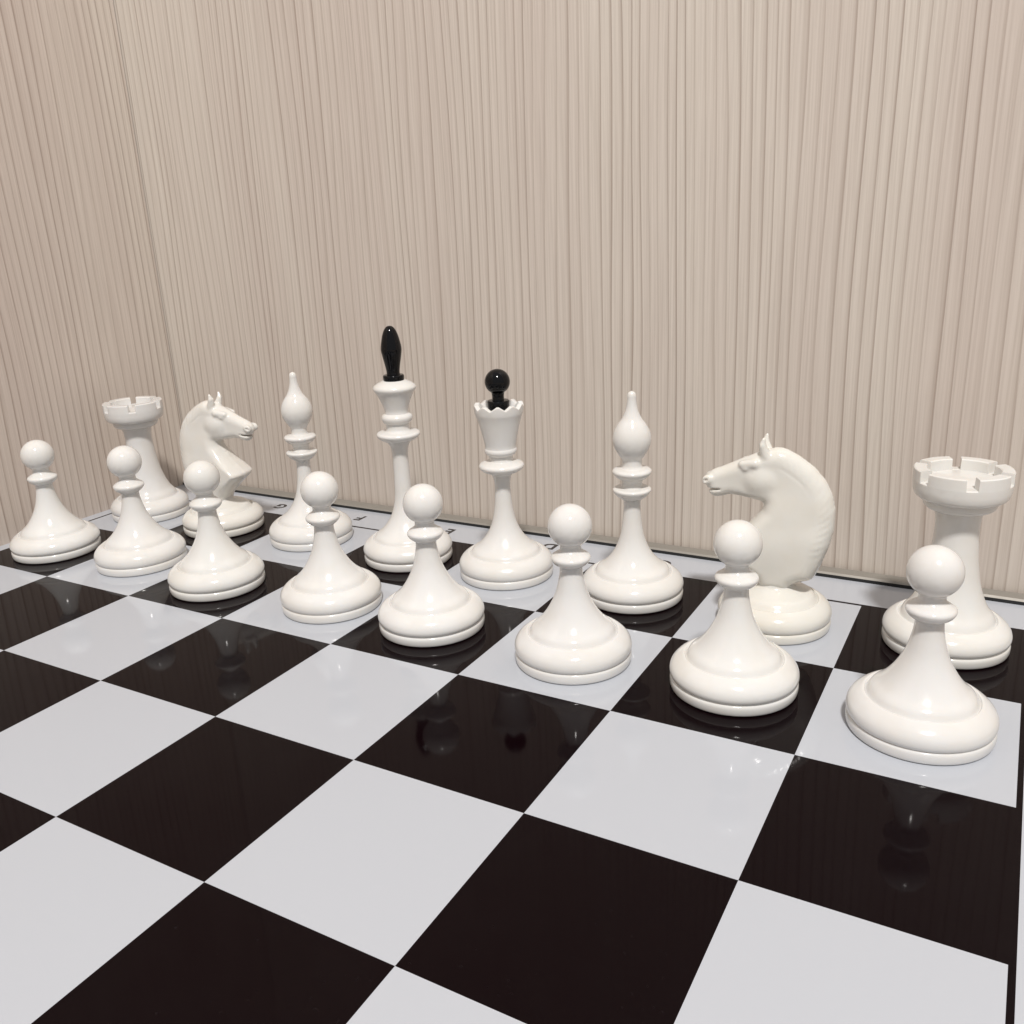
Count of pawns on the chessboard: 8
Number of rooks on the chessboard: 2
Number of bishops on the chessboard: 2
